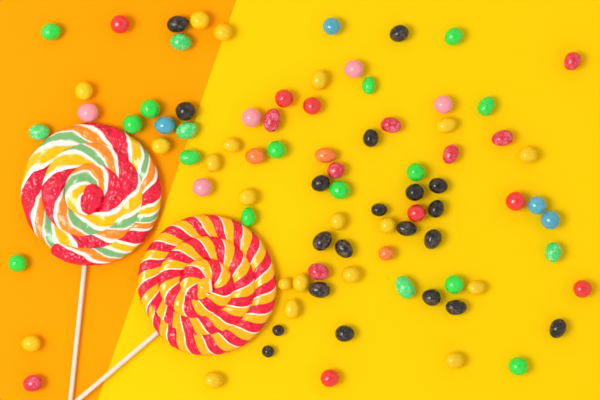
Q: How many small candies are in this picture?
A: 86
